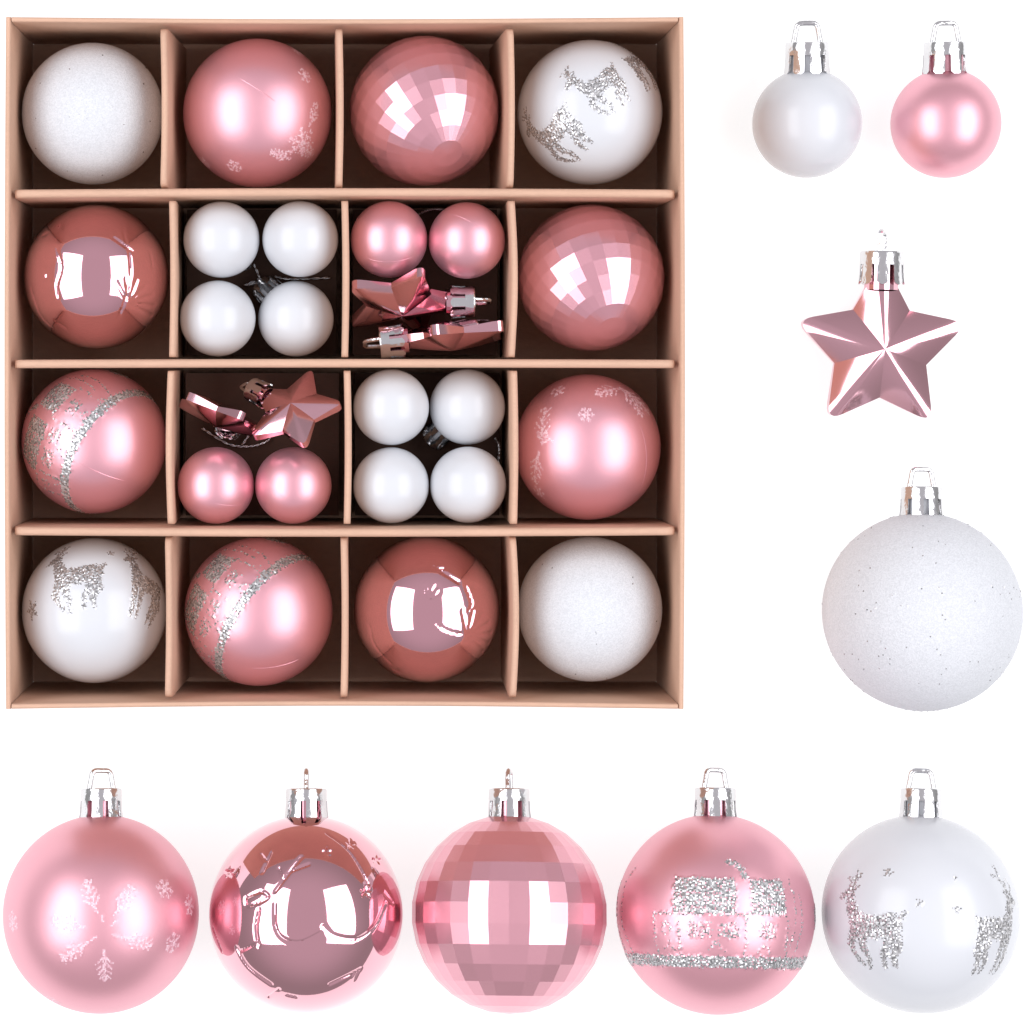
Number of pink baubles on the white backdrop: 17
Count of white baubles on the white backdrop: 15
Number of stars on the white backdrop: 5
